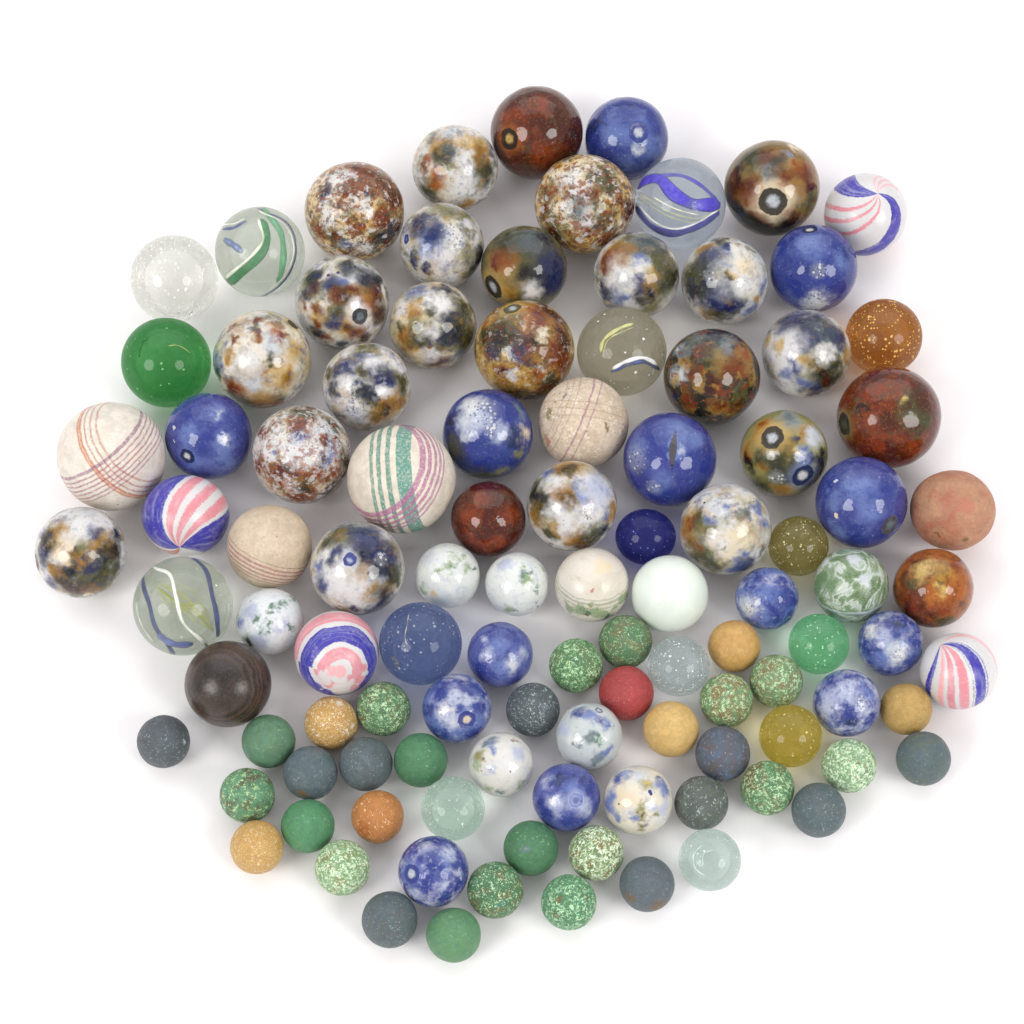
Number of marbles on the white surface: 106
